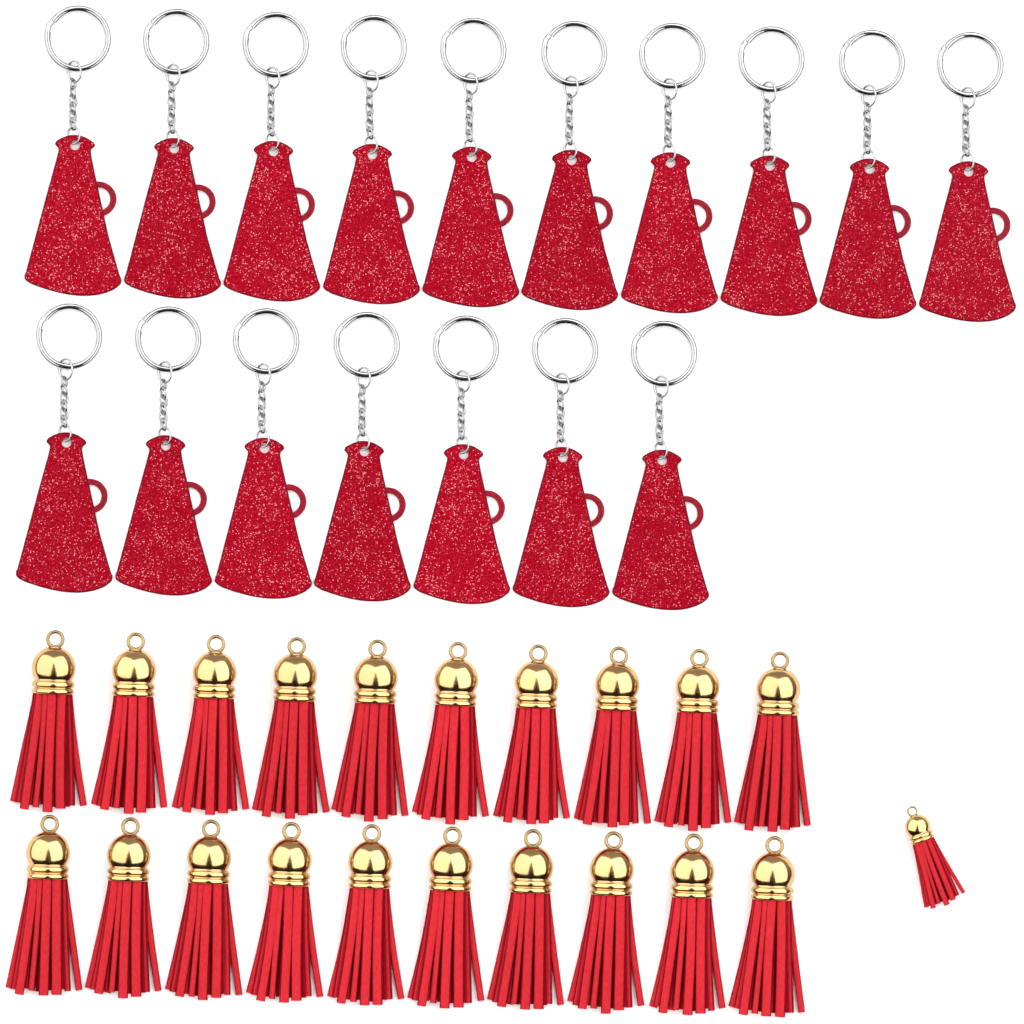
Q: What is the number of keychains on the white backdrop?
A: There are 17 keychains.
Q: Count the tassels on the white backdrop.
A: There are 21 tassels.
